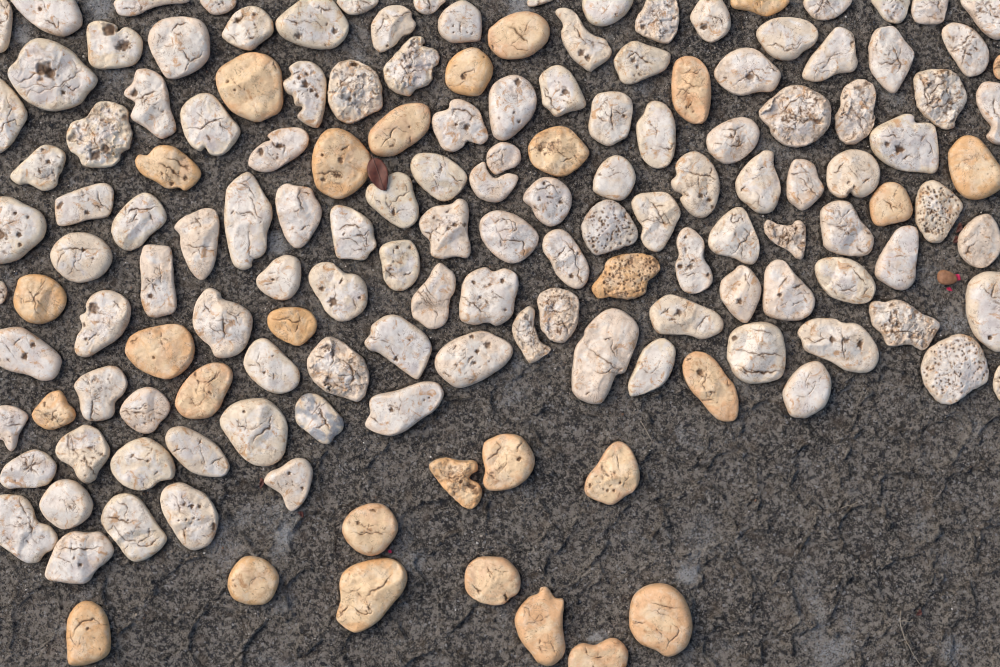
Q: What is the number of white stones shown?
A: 123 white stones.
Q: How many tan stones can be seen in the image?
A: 30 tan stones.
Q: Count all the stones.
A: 153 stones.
